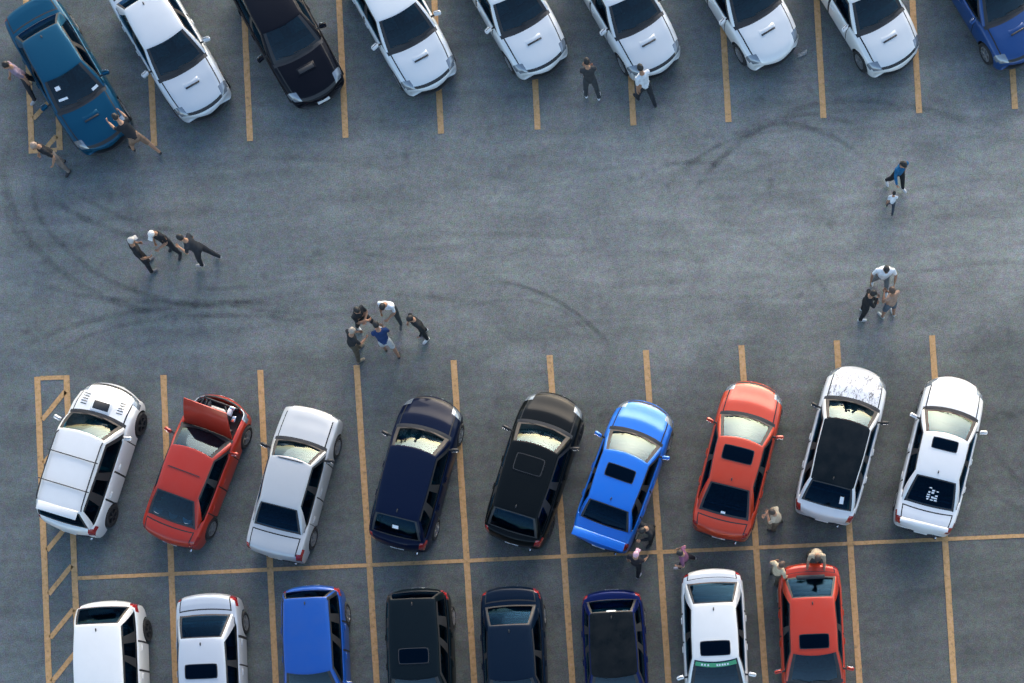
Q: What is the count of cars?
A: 26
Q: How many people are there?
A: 24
